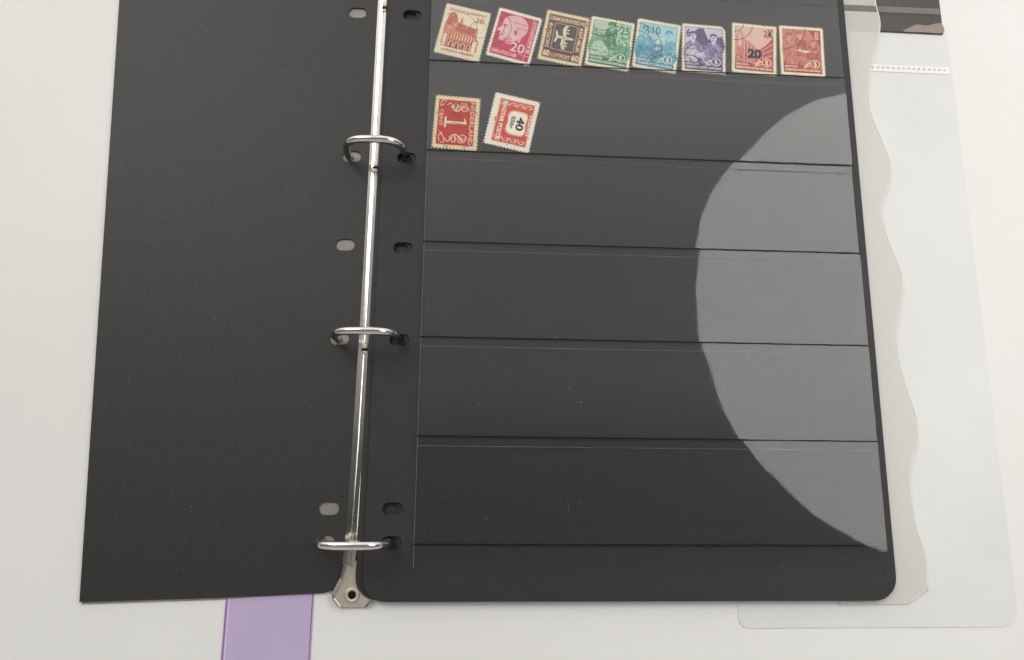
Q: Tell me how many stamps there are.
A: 10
